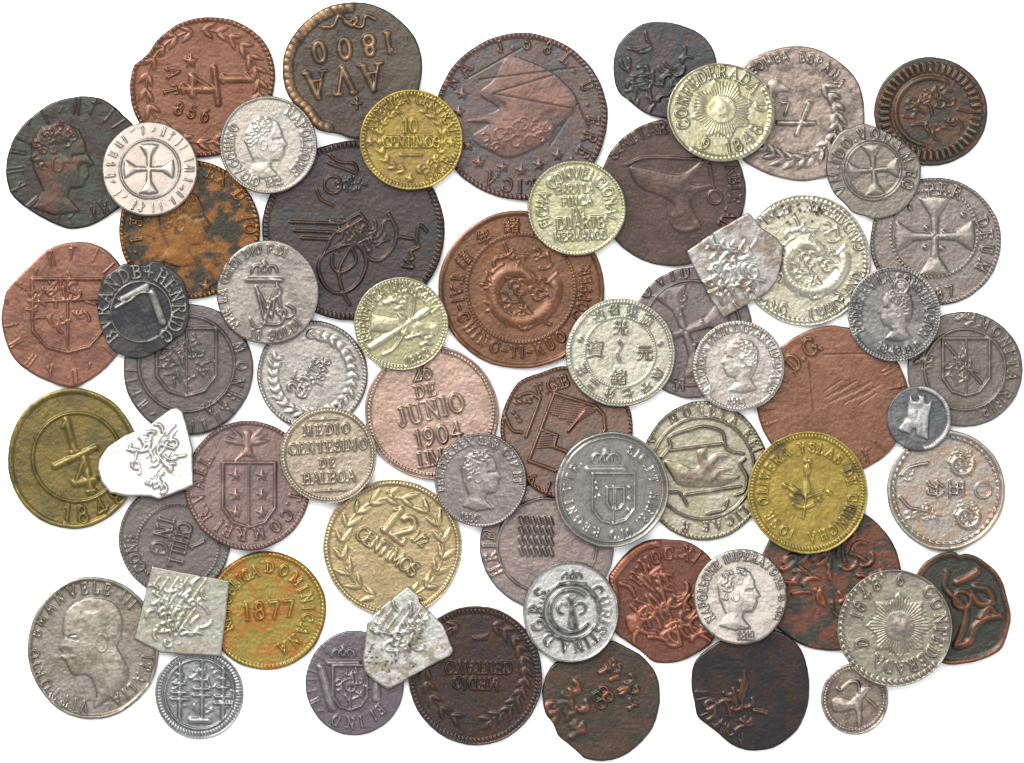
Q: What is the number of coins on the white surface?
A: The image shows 63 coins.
